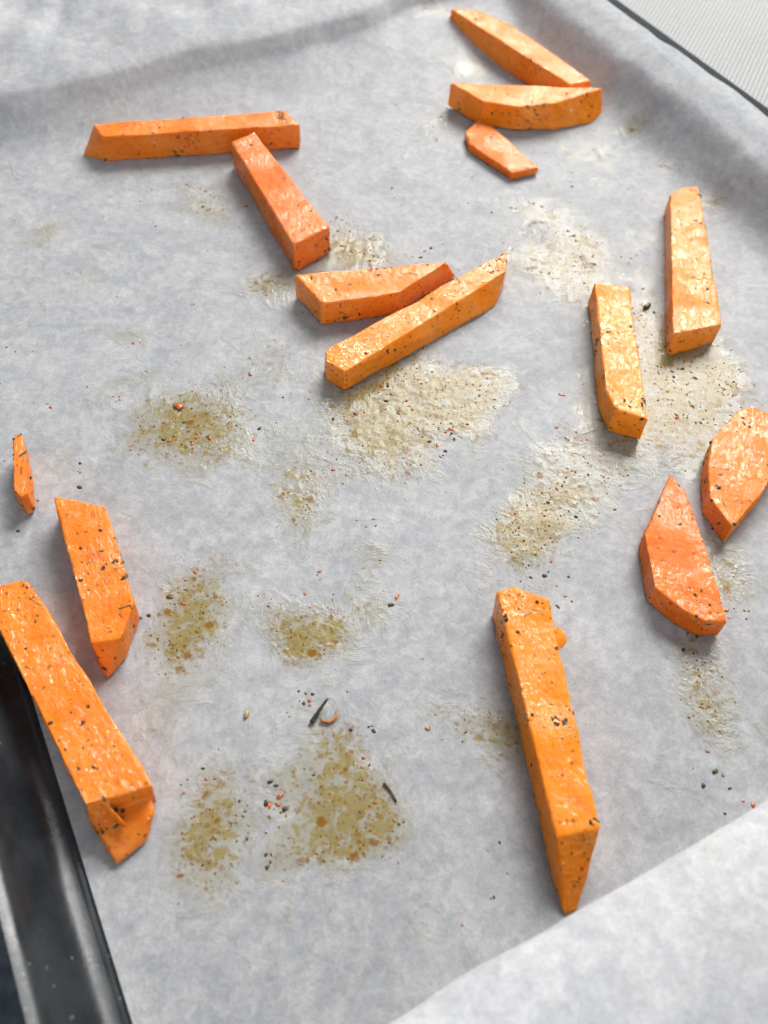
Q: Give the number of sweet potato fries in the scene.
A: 15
